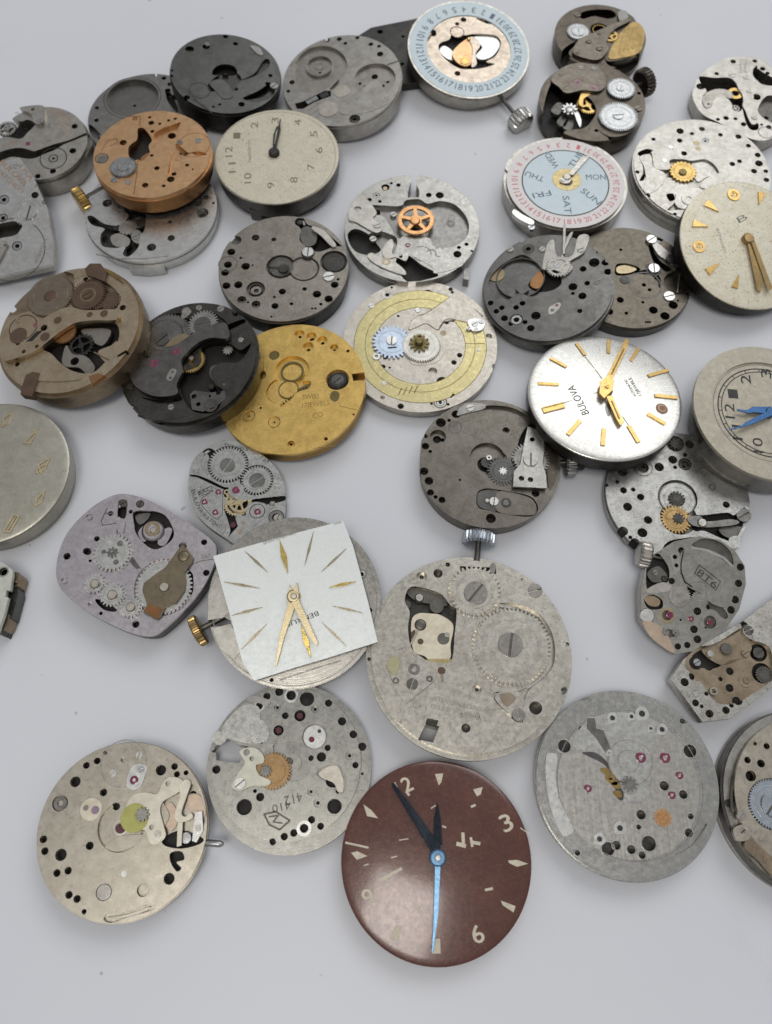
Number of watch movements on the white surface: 41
